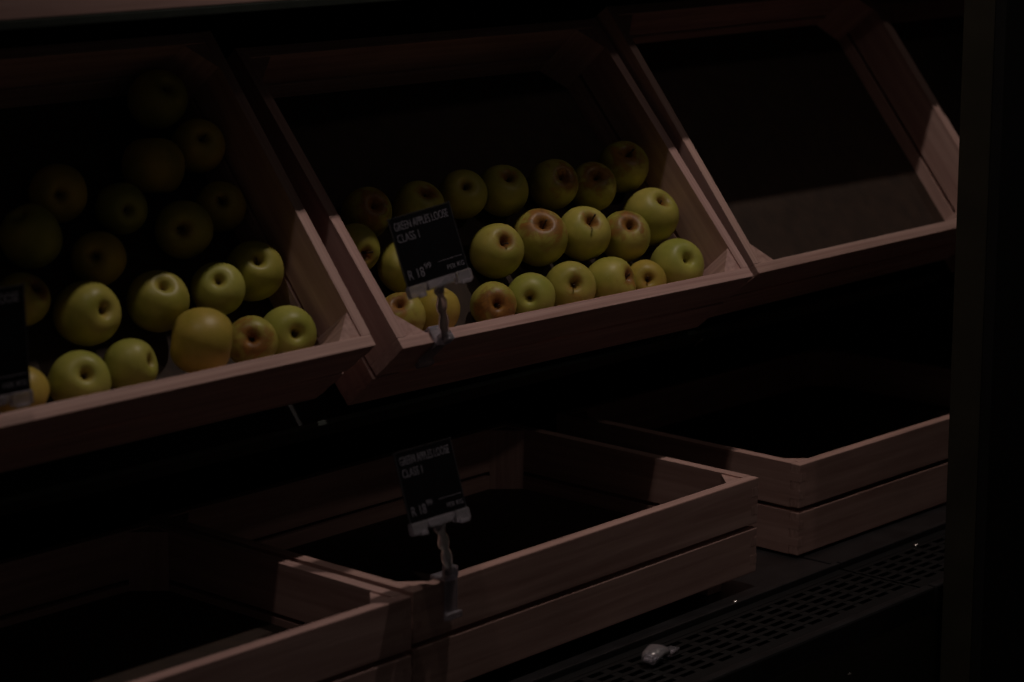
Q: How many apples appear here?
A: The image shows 42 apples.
